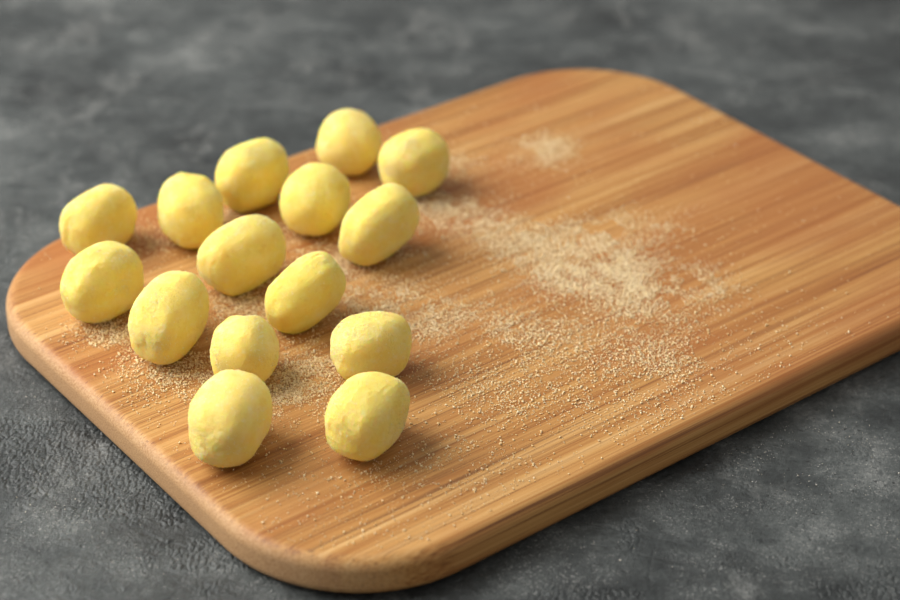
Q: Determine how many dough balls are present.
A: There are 15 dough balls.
